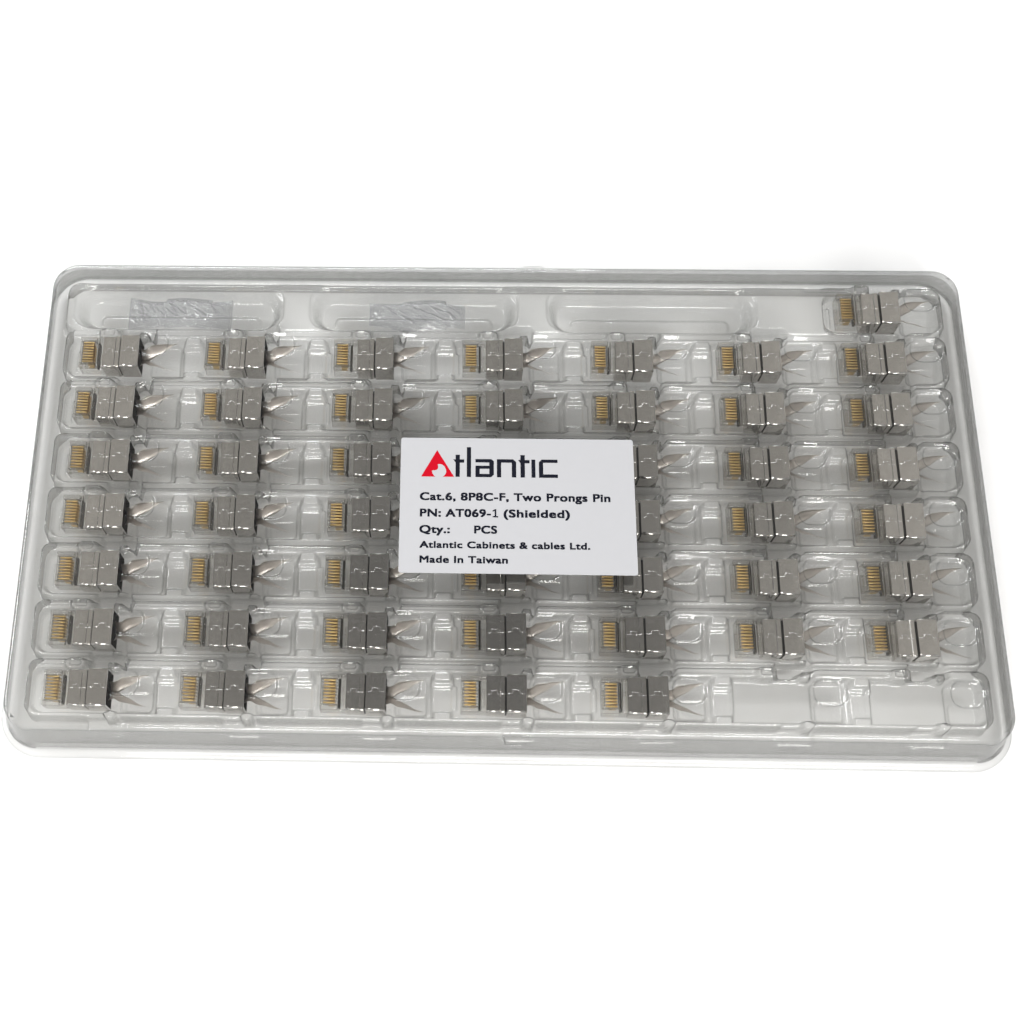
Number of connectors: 46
